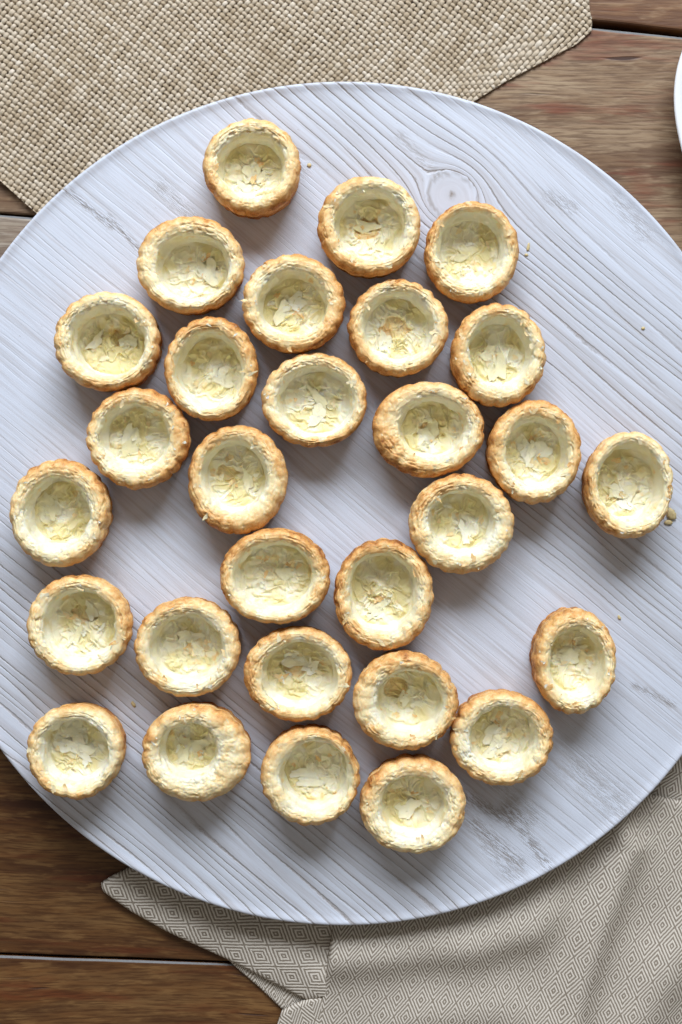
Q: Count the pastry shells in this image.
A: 29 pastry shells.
